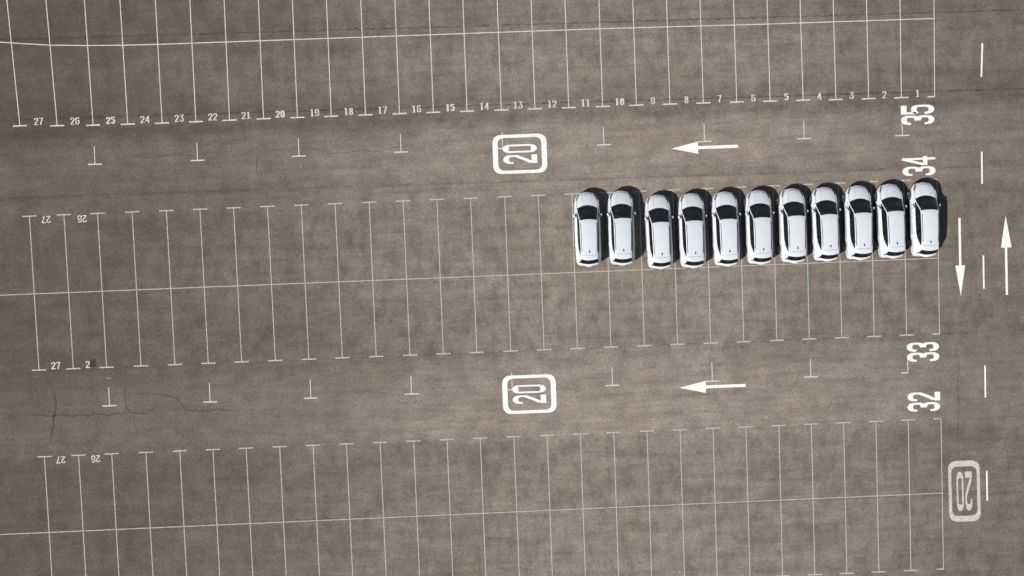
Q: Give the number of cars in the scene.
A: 11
